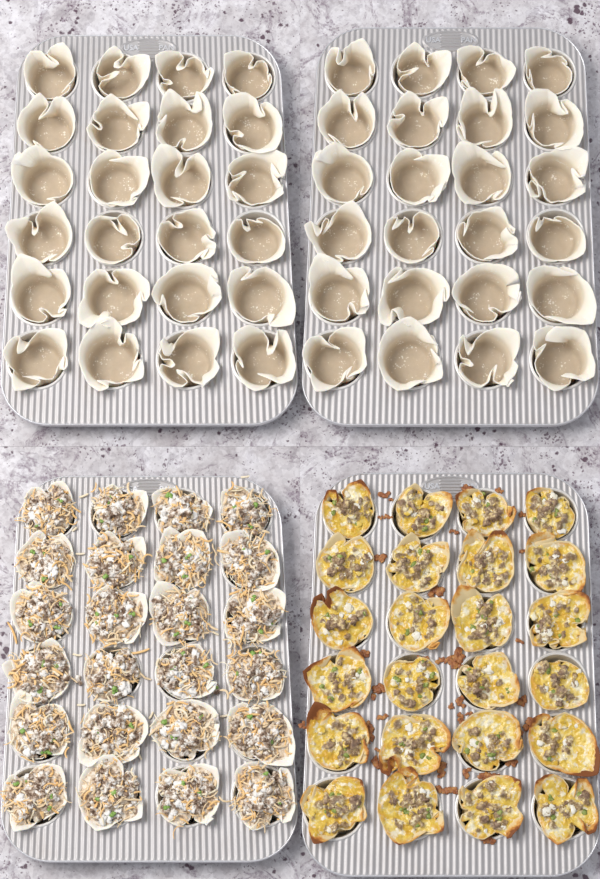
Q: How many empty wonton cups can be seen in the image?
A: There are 48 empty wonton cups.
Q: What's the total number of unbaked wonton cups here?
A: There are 24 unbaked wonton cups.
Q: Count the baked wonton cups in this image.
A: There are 24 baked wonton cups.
